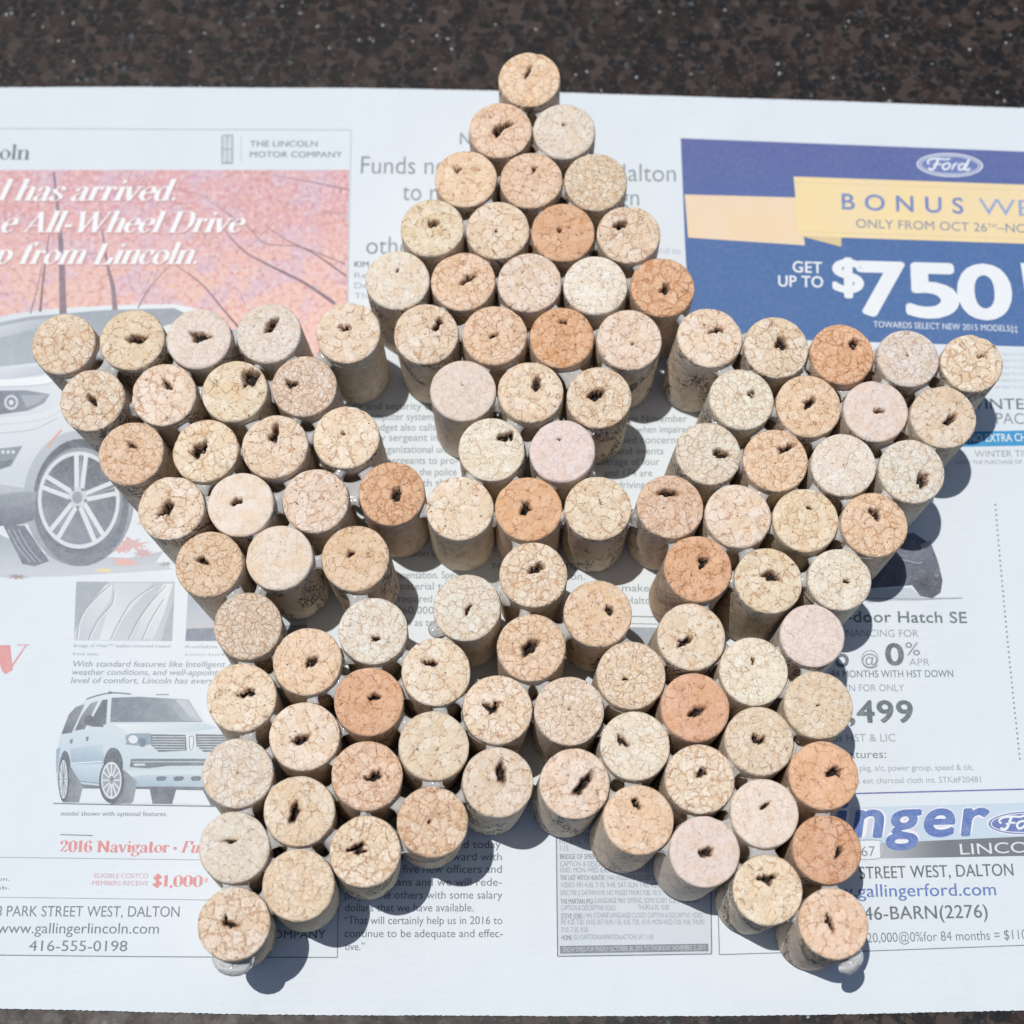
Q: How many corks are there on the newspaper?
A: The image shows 107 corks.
